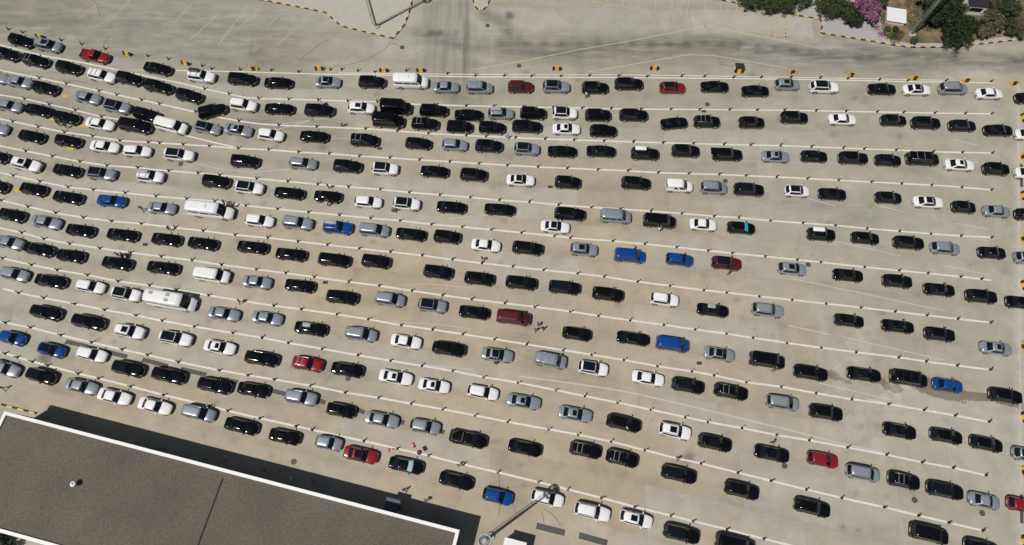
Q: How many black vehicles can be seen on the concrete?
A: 168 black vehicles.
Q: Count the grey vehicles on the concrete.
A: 58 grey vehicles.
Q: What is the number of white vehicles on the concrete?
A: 56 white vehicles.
